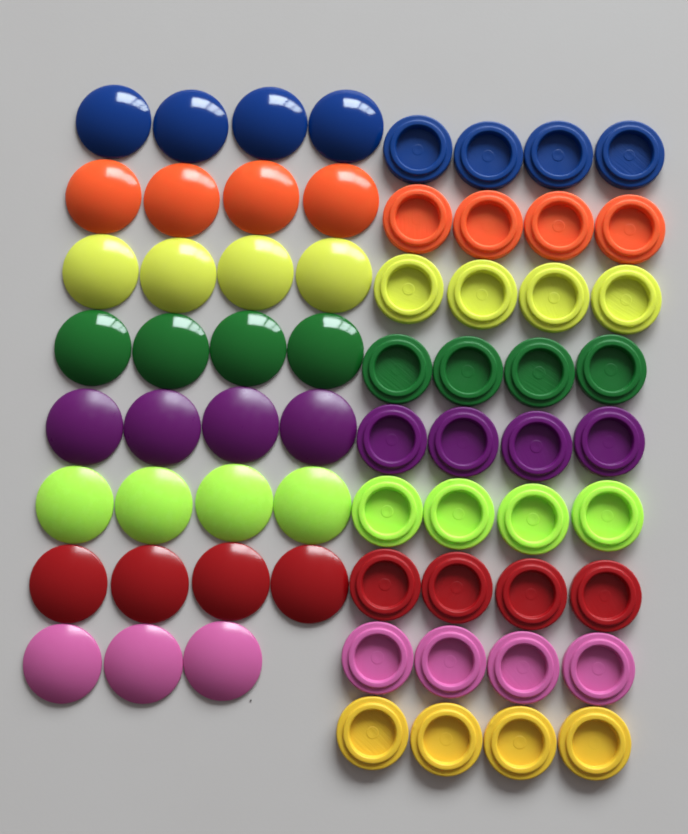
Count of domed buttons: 31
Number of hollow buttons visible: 36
